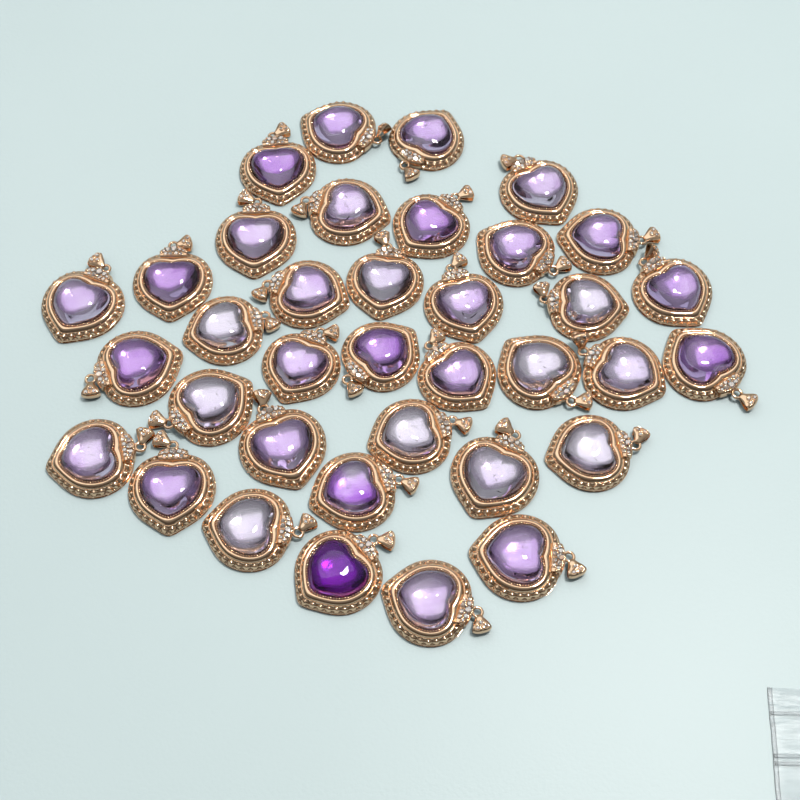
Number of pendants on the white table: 36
